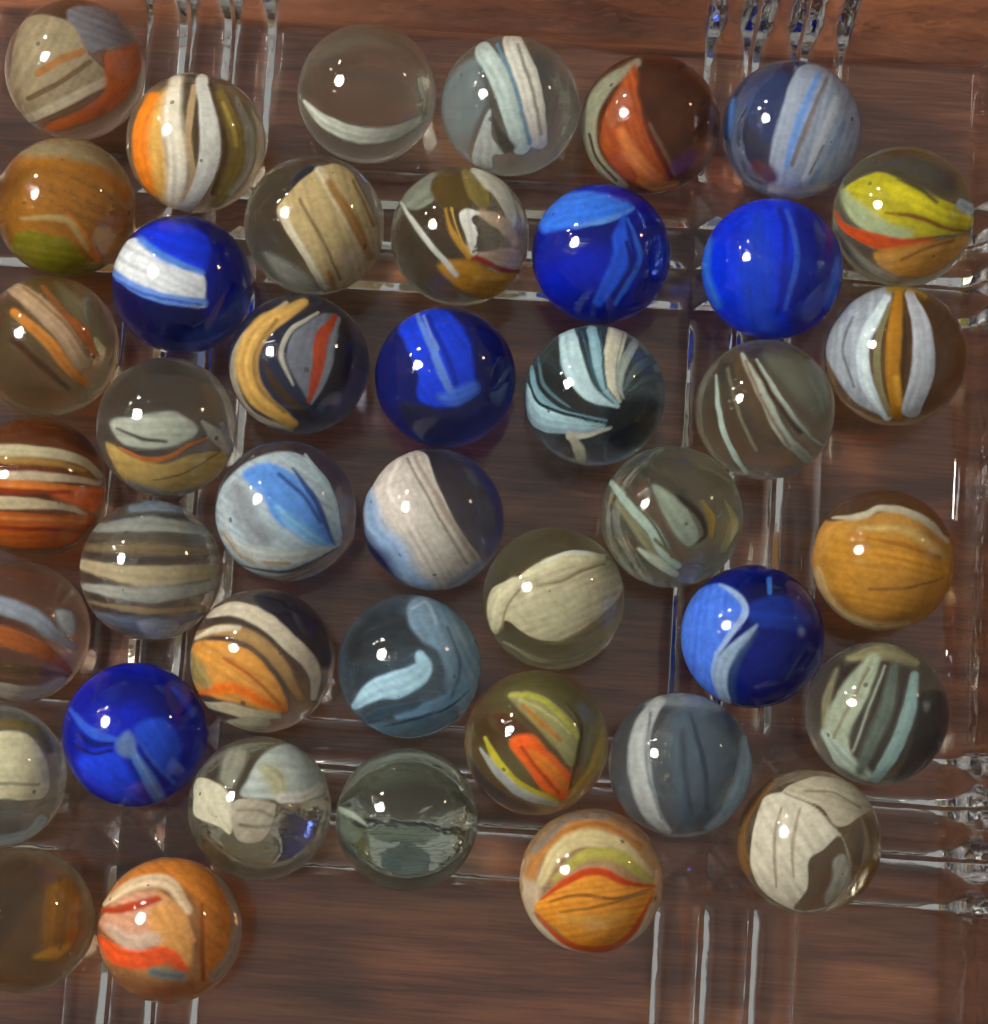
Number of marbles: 42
